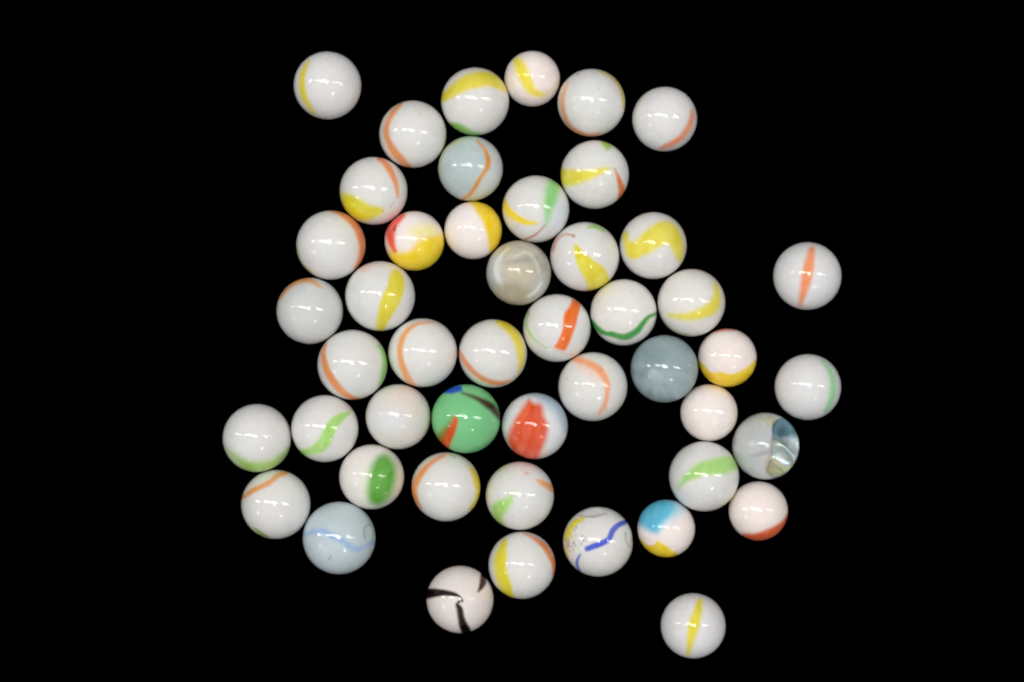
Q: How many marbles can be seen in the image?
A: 48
